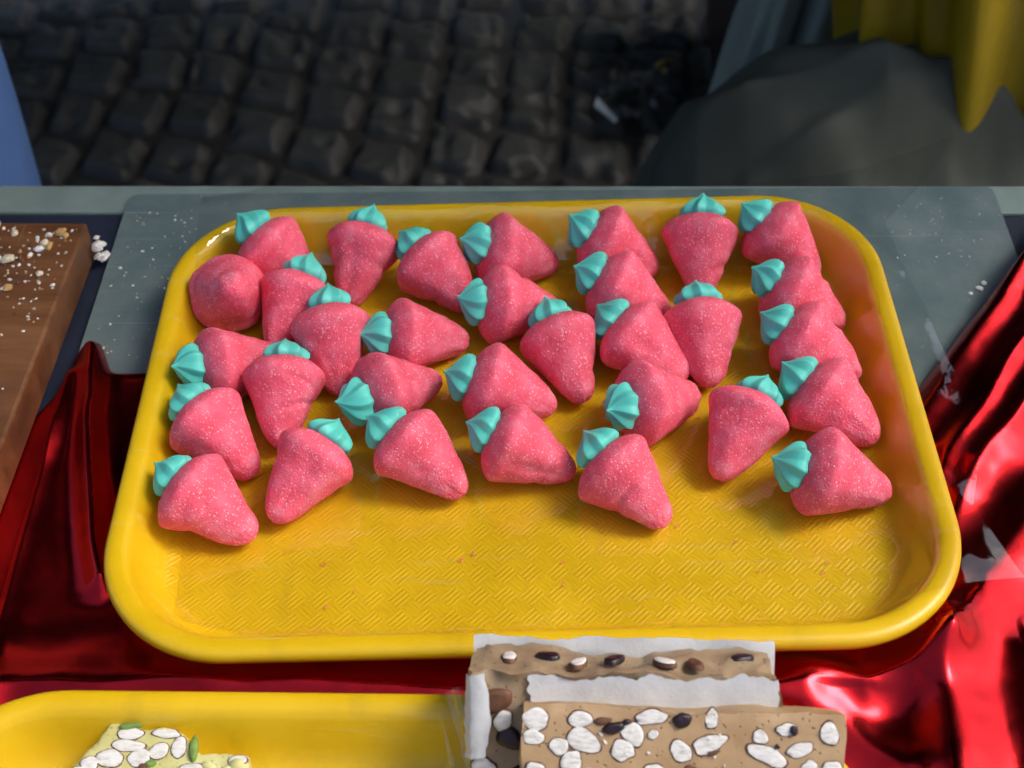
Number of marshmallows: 32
